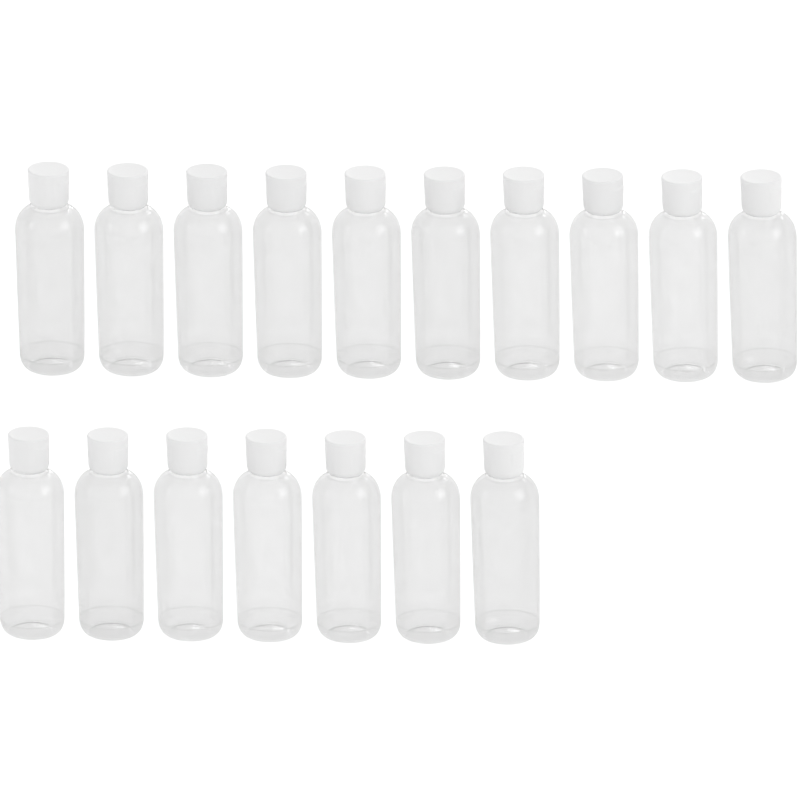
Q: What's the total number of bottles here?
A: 17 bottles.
